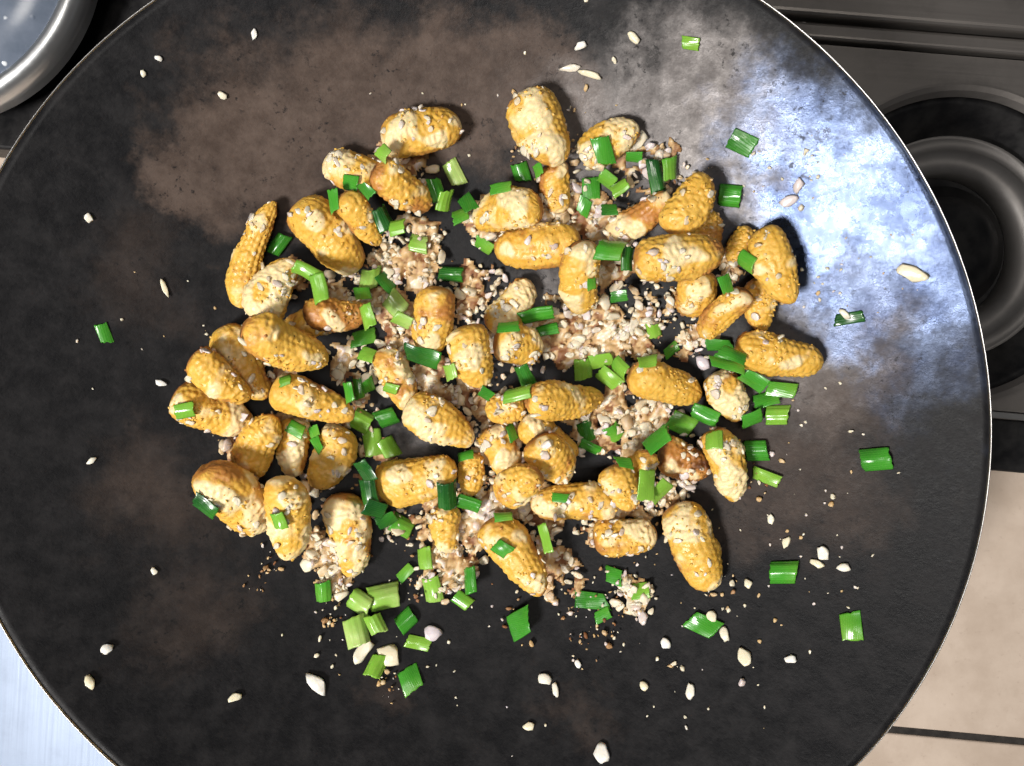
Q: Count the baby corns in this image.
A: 61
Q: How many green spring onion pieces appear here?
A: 134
